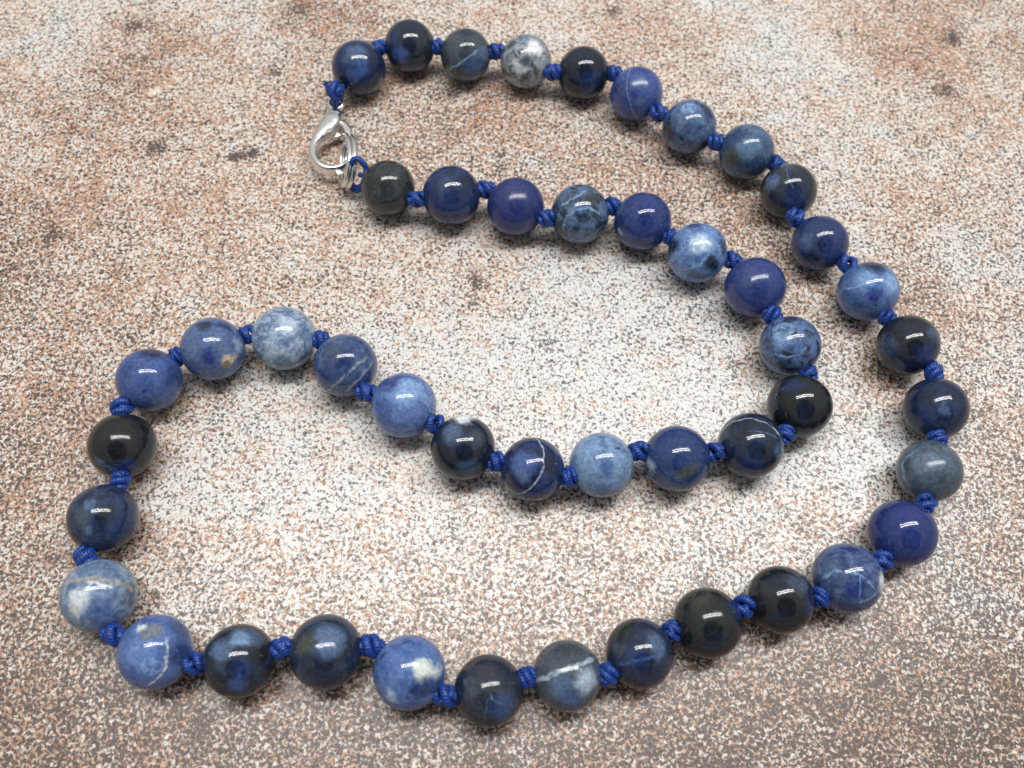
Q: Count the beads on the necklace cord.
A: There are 47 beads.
